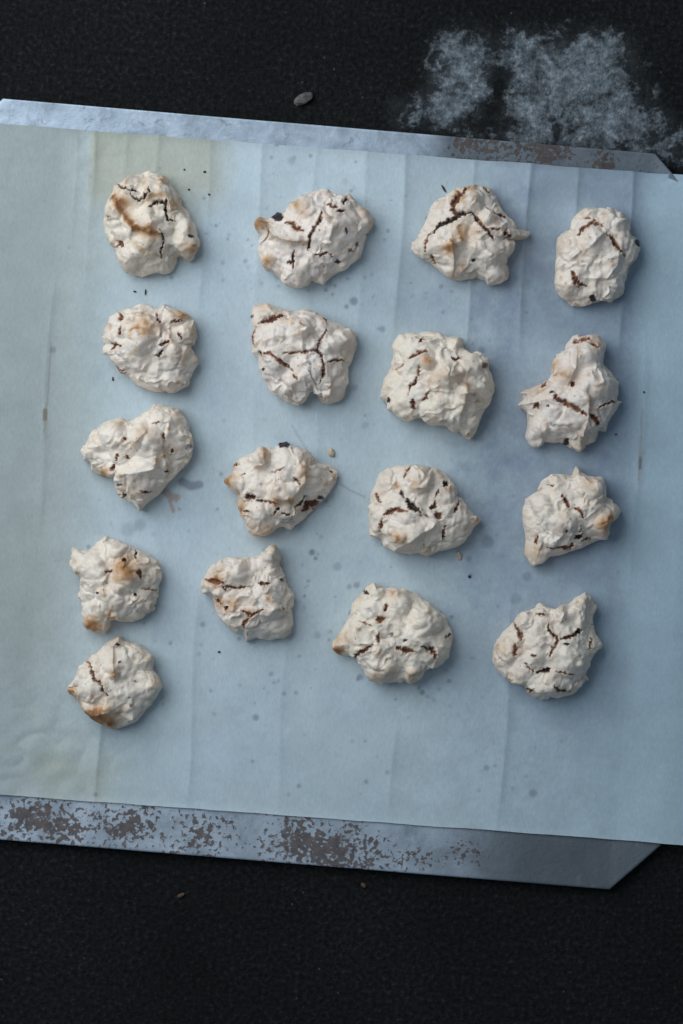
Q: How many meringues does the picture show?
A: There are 17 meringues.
